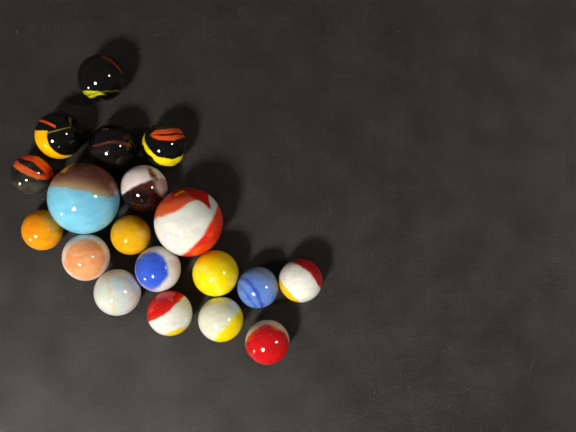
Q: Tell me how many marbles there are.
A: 19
